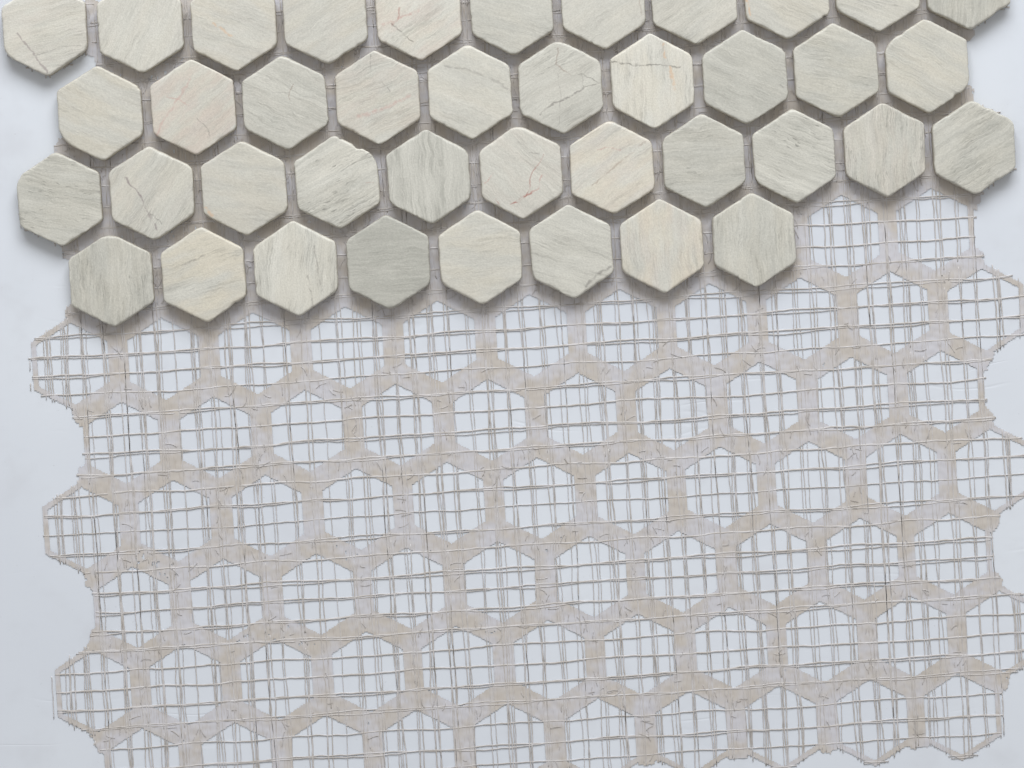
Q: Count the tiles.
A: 40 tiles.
